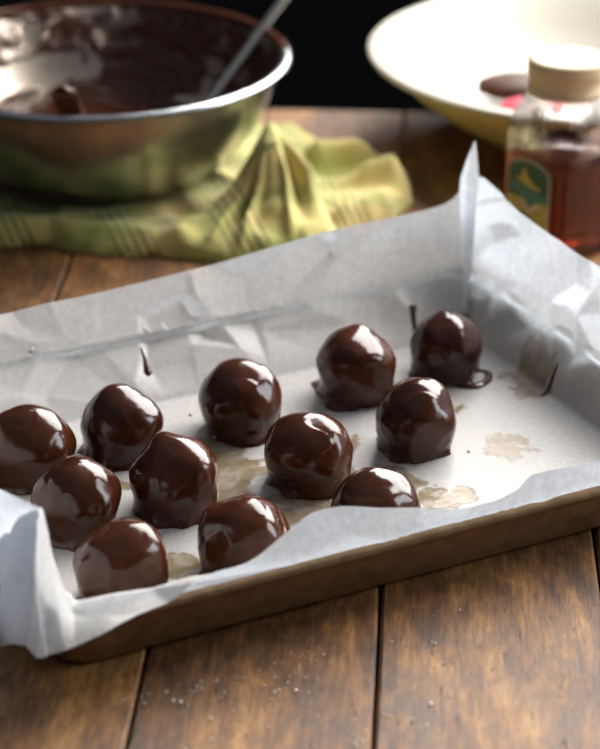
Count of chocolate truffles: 12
